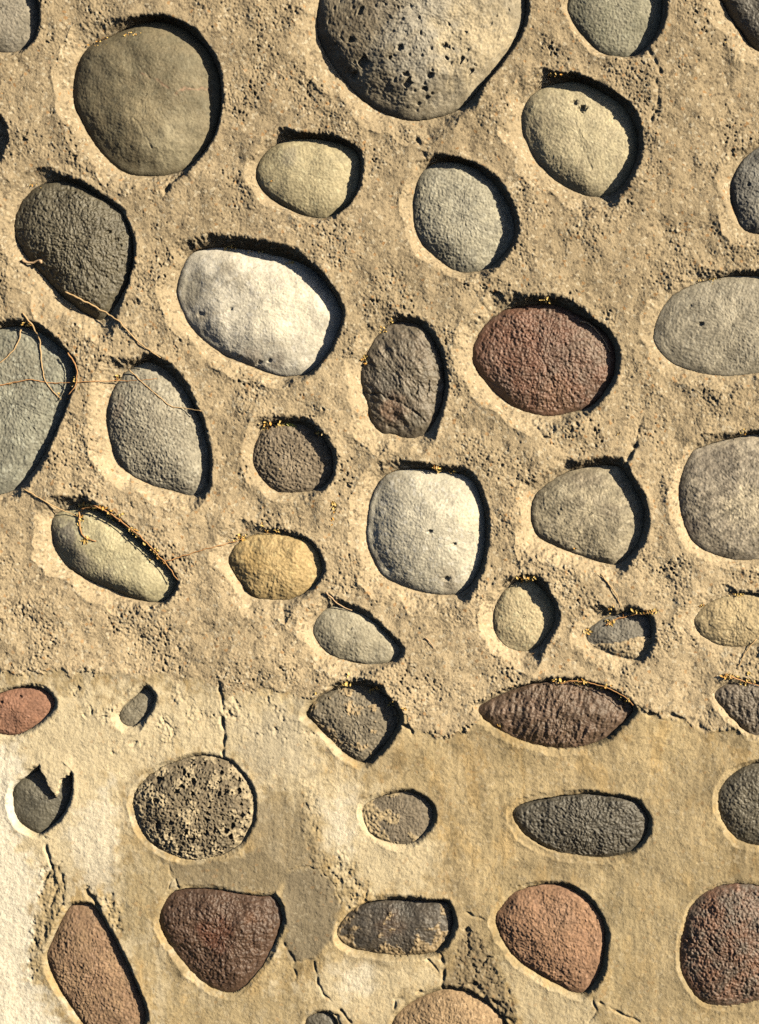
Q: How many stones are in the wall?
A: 43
